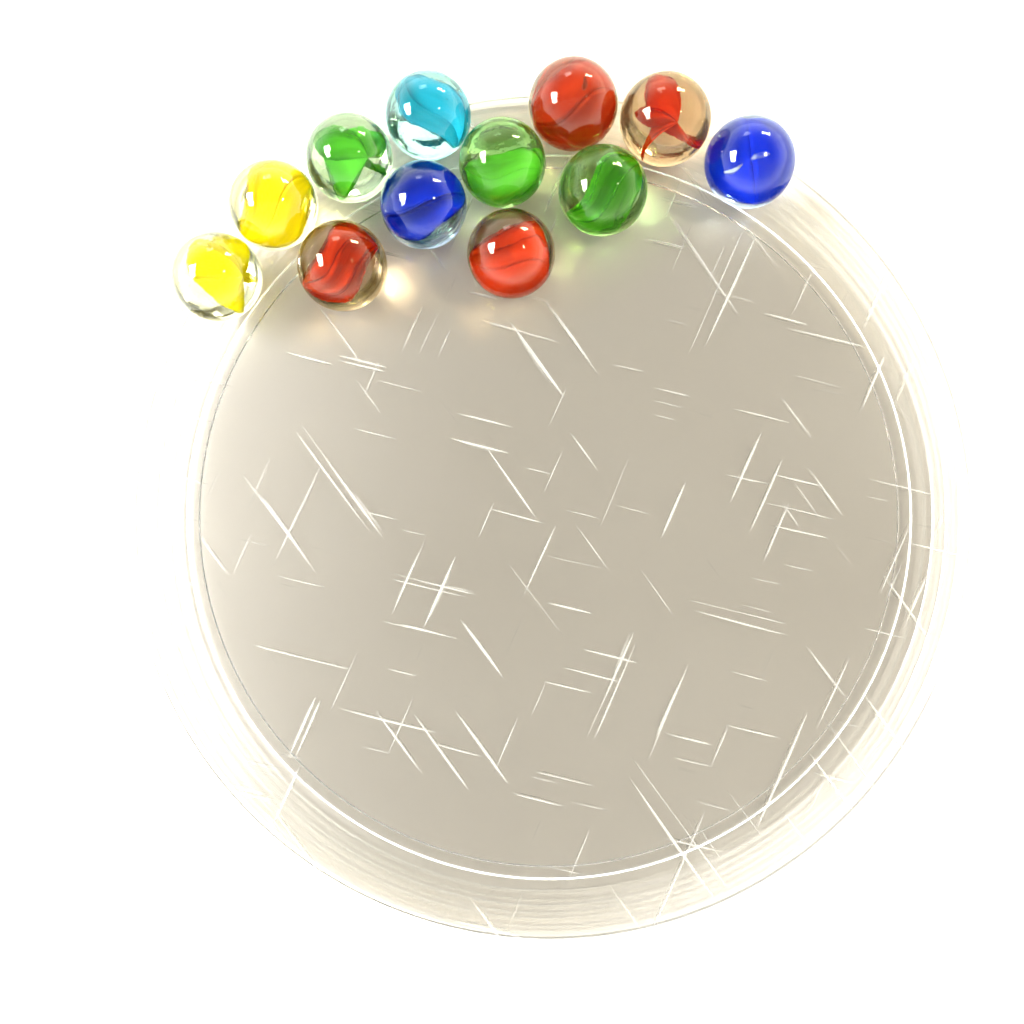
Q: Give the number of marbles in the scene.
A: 12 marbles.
